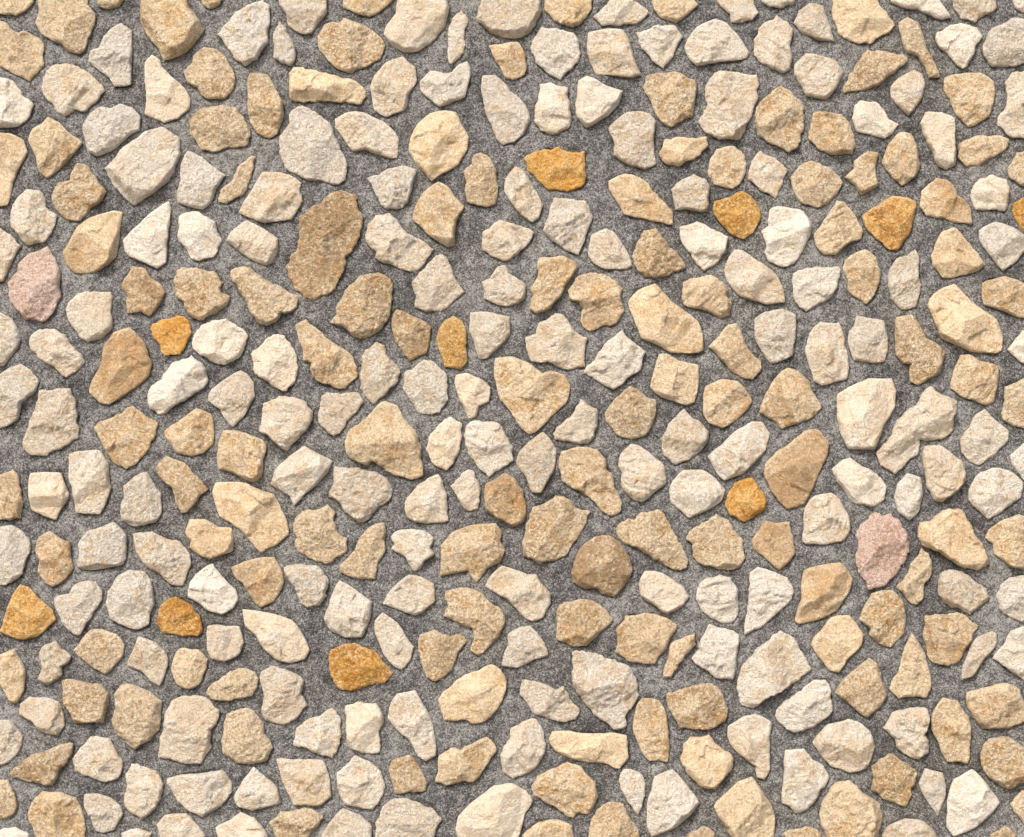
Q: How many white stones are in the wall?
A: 169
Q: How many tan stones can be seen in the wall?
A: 132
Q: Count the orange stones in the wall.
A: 10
